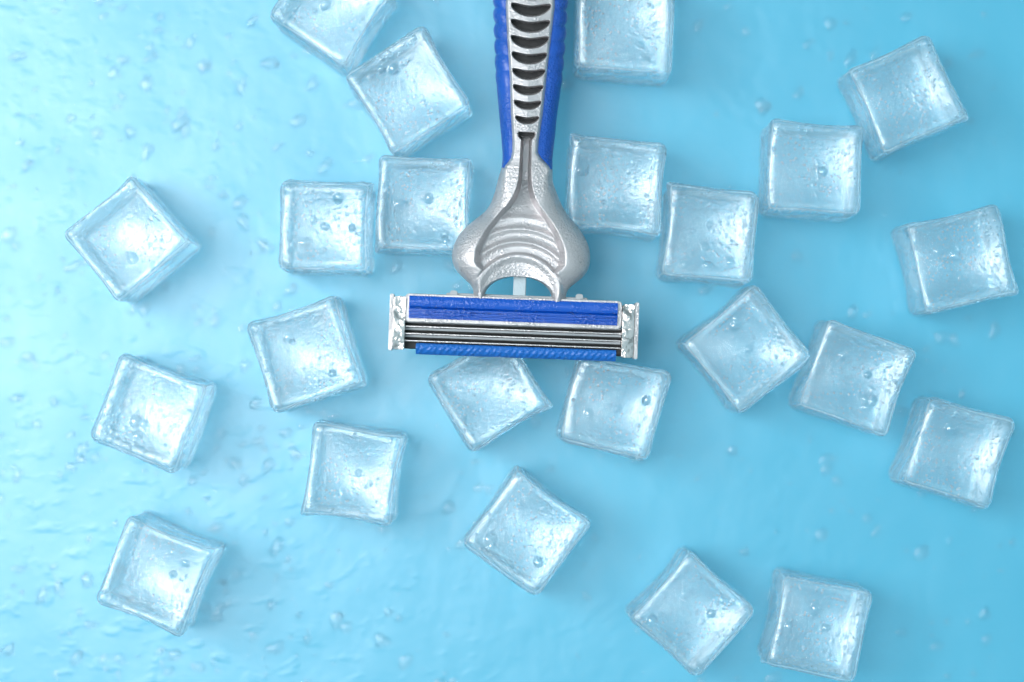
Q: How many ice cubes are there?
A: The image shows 23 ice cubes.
